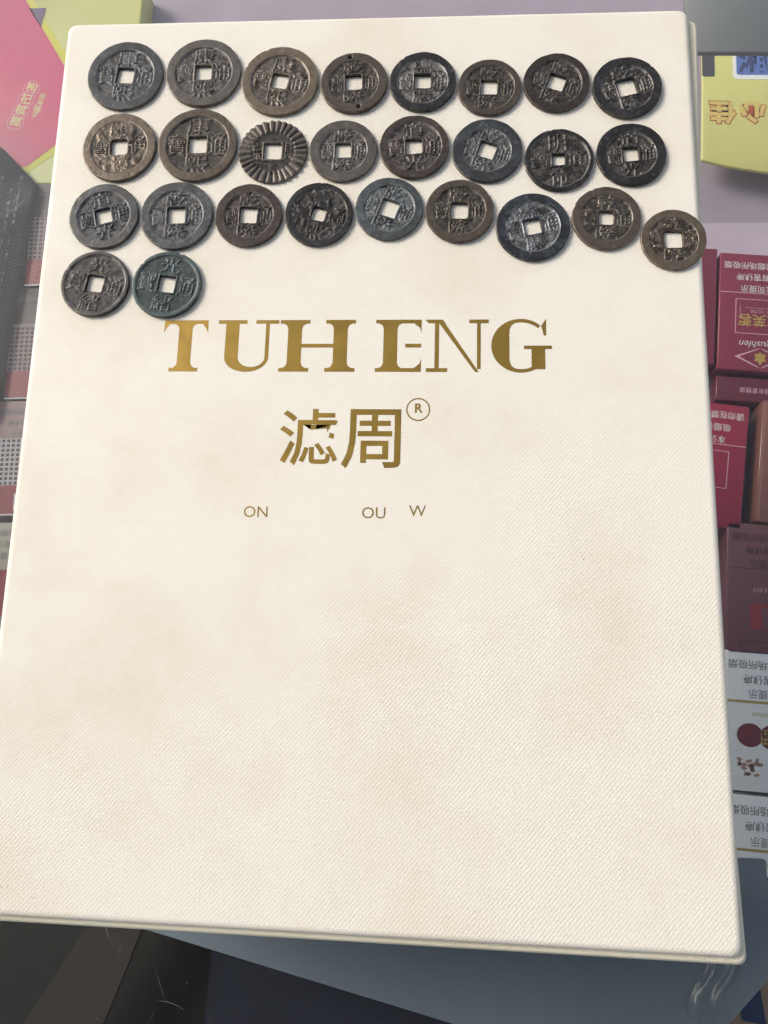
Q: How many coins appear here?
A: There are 27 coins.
